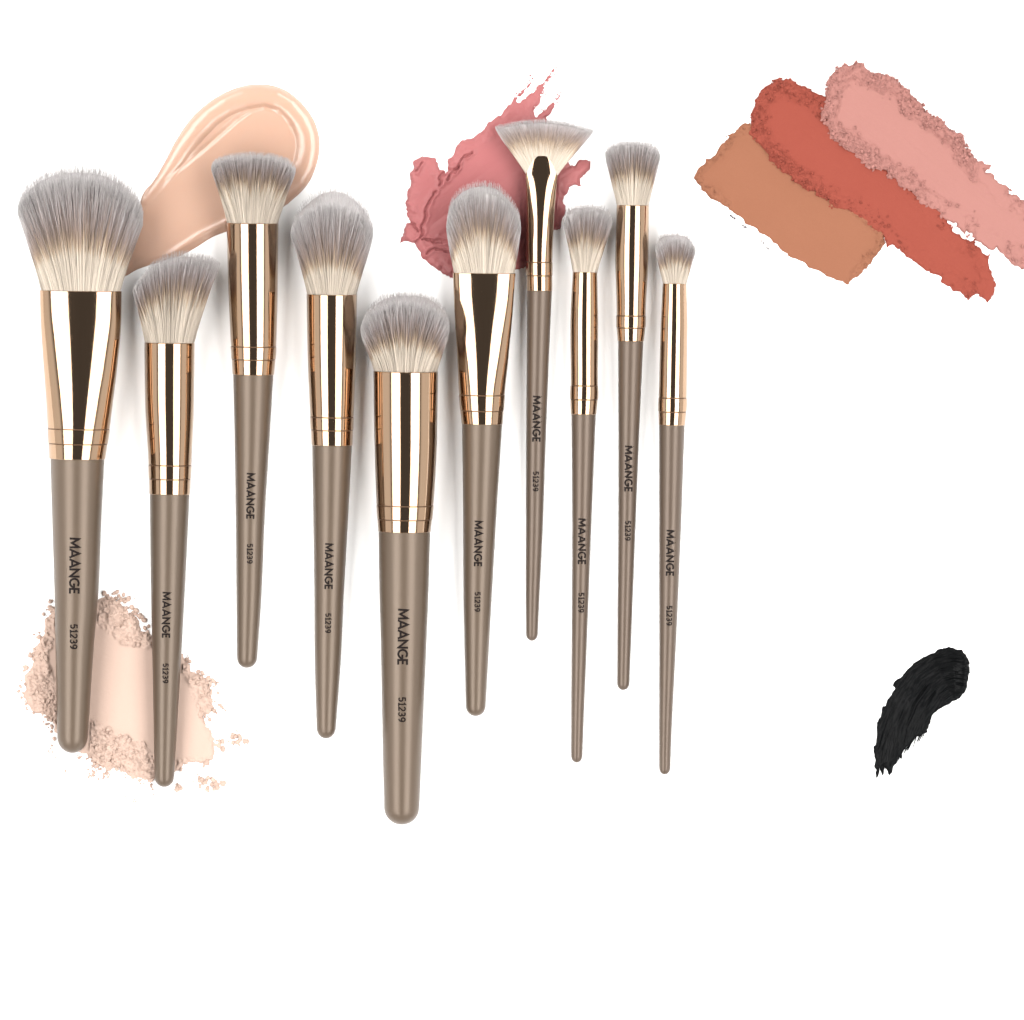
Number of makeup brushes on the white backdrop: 10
